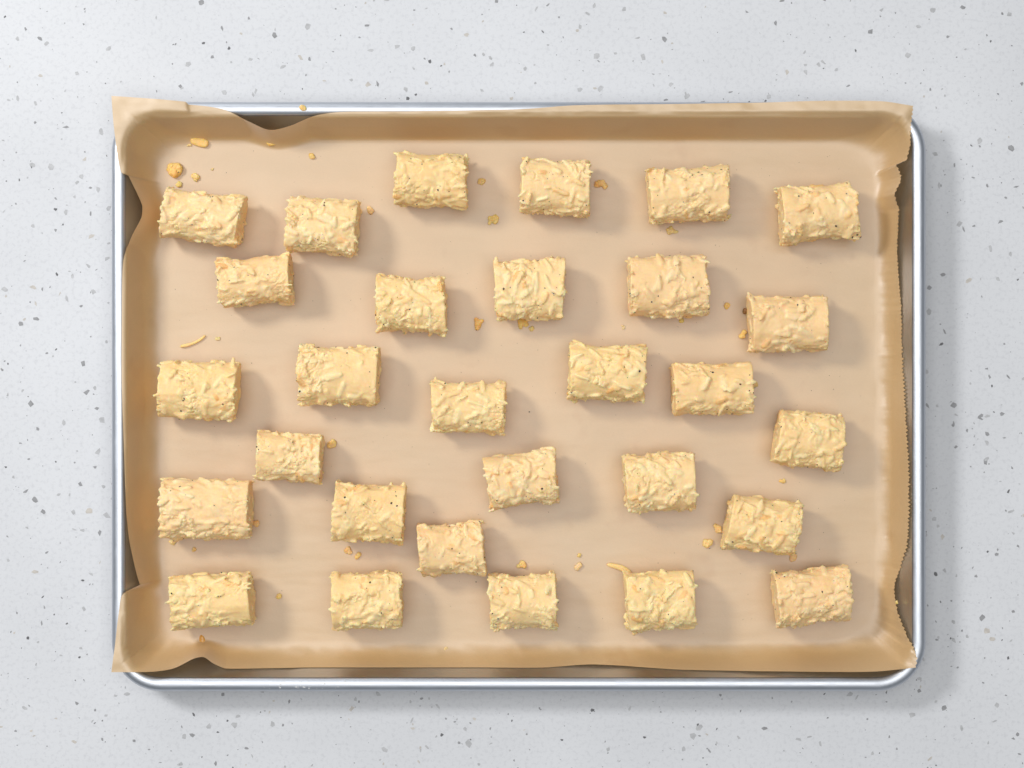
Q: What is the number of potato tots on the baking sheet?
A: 29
